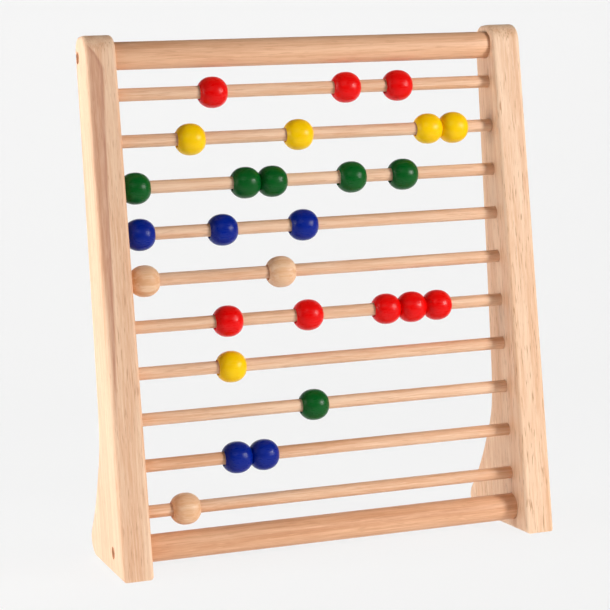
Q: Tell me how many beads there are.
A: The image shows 27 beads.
